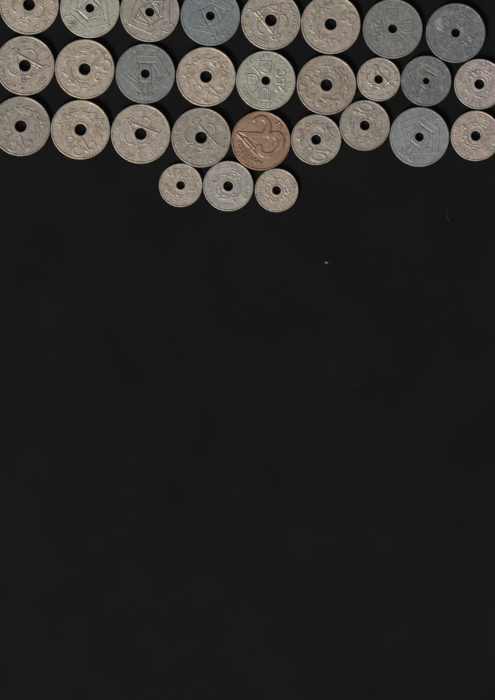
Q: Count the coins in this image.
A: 29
